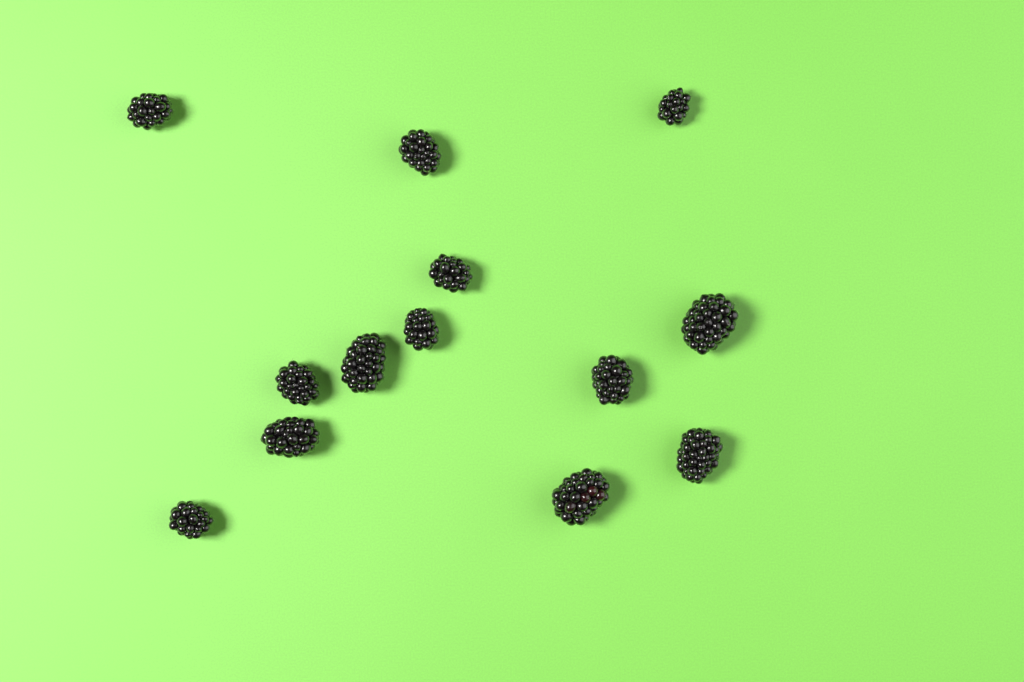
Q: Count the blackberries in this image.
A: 13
